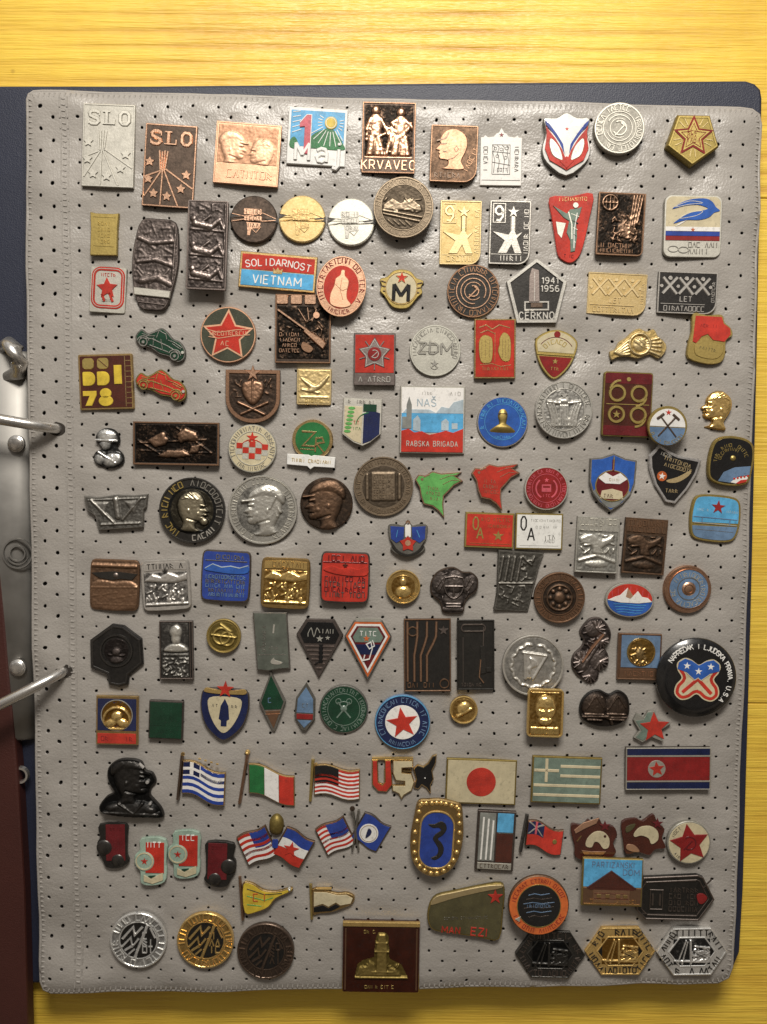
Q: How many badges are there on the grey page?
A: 138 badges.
